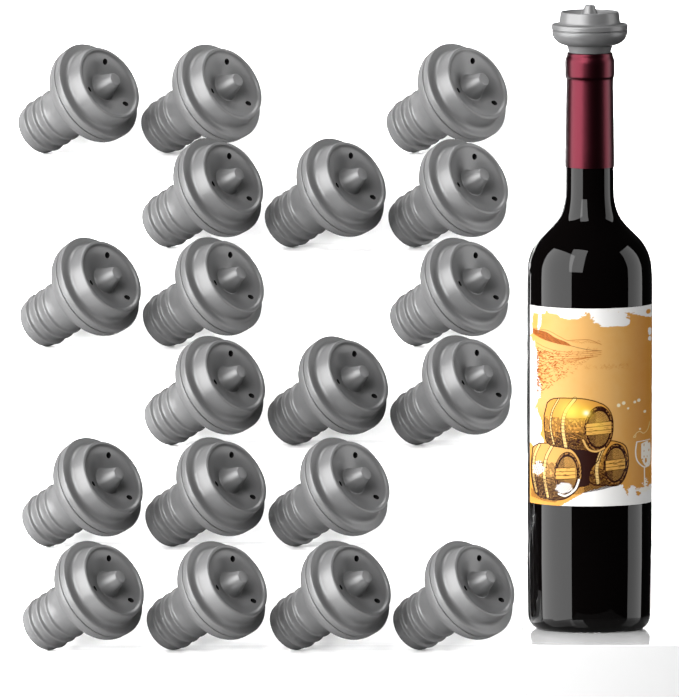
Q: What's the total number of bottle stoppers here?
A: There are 20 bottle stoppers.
